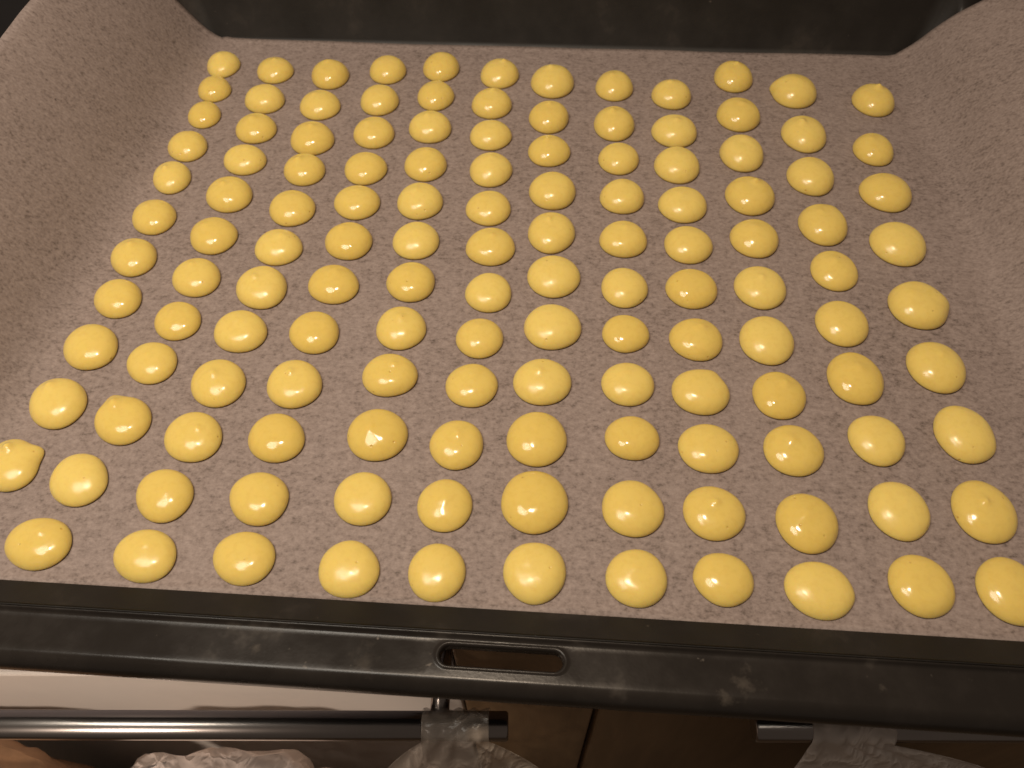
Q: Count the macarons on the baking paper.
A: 134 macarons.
